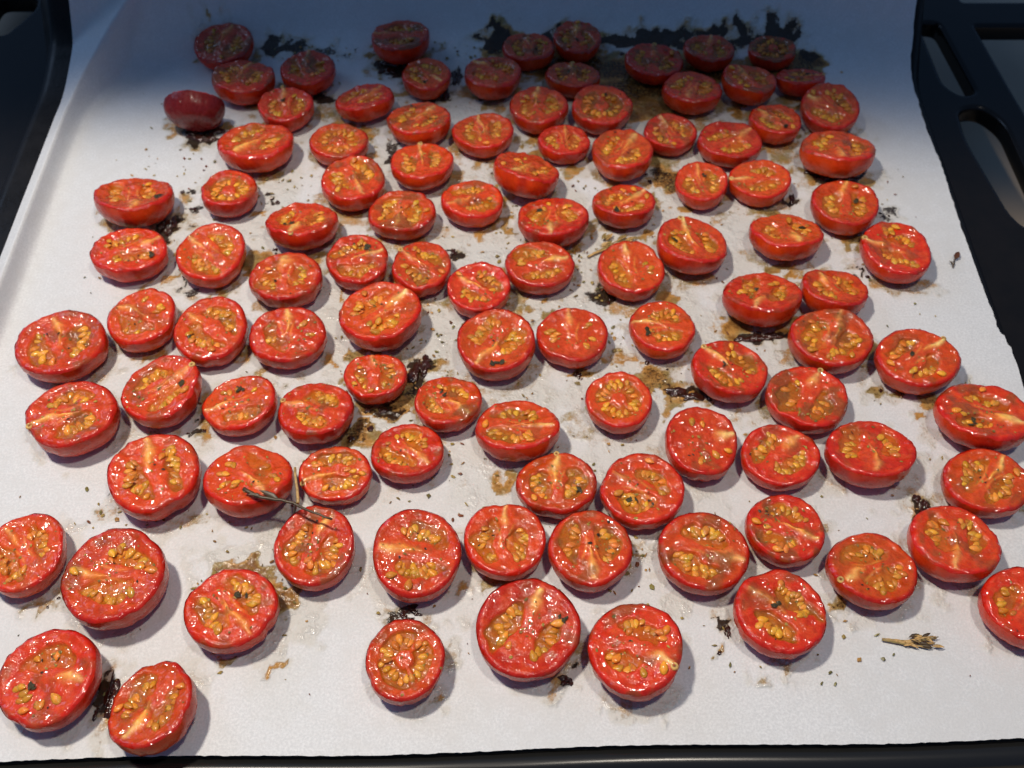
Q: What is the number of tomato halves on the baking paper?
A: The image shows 106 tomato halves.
